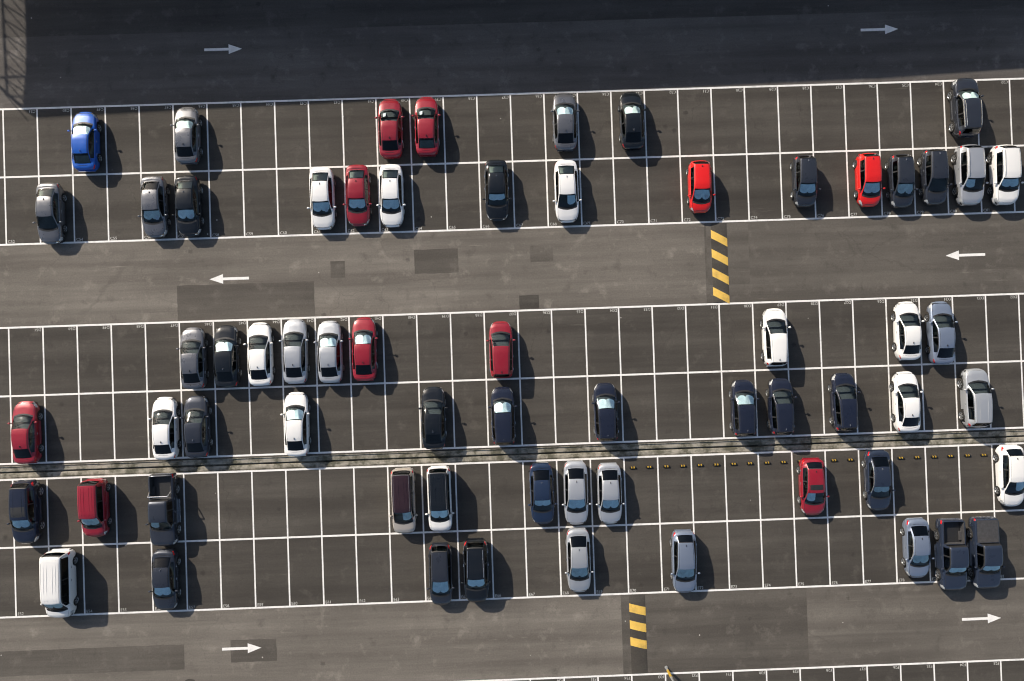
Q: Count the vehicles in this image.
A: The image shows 64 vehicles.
